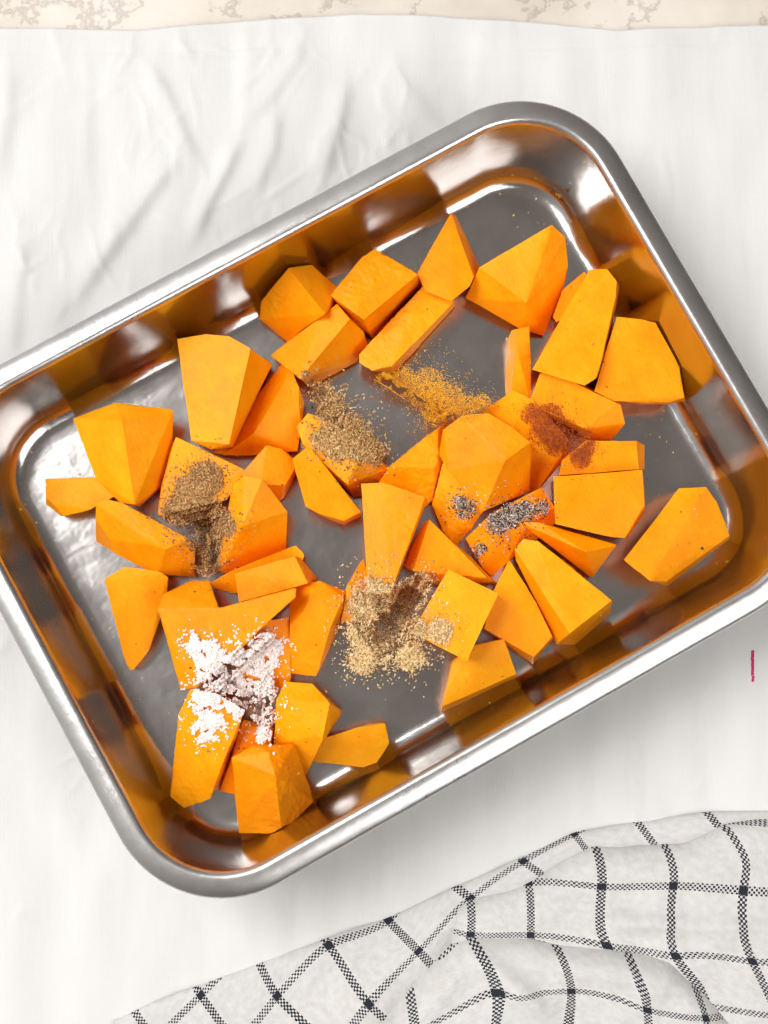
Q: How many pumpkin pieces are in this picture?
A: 48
